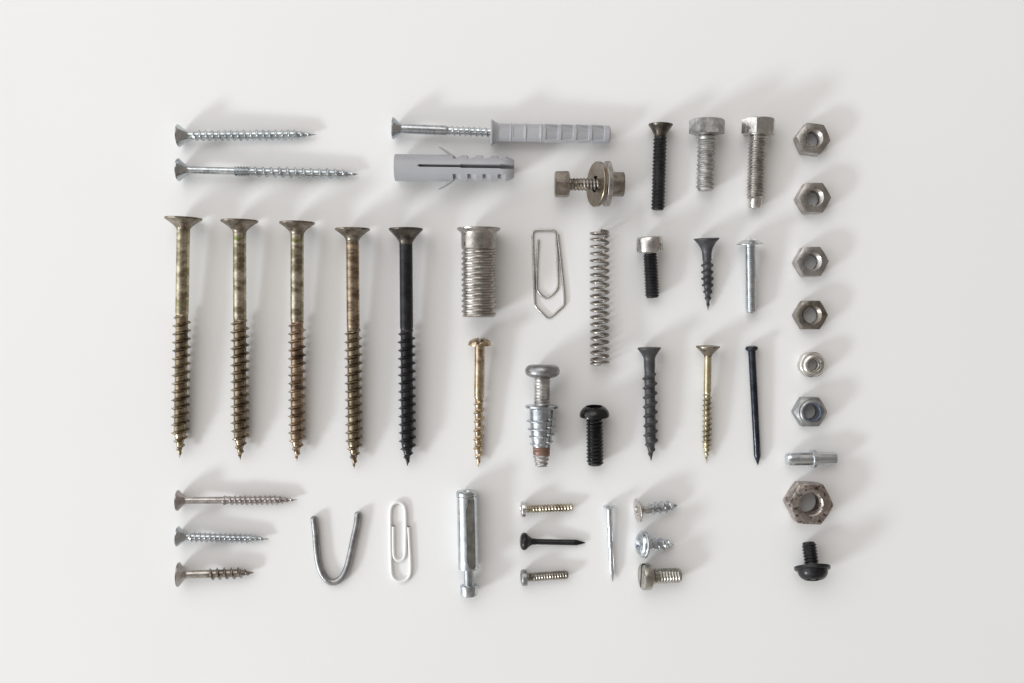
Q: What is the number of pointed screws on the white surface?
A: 17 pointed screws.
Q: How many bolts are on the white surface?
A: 11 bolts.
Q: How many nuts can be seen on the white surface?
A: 7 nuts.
